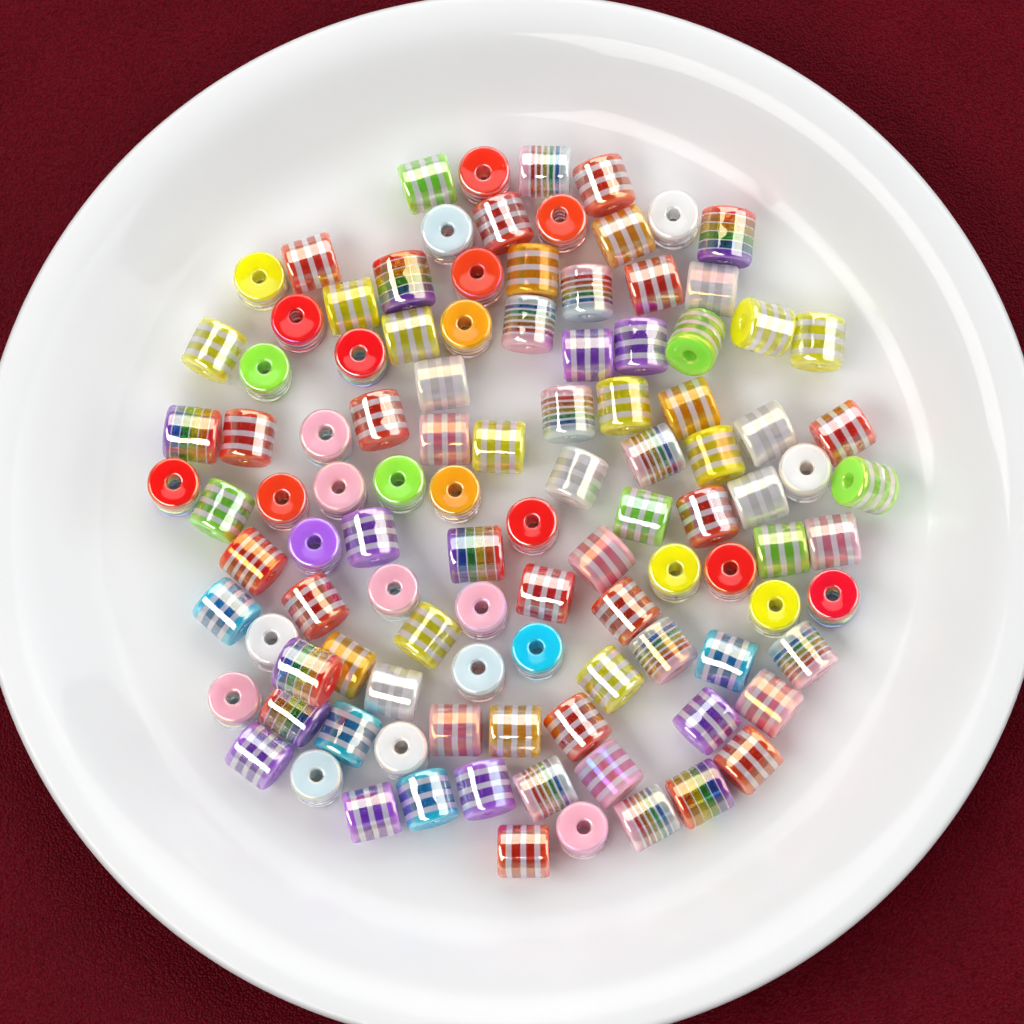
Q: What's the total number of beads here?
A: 107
